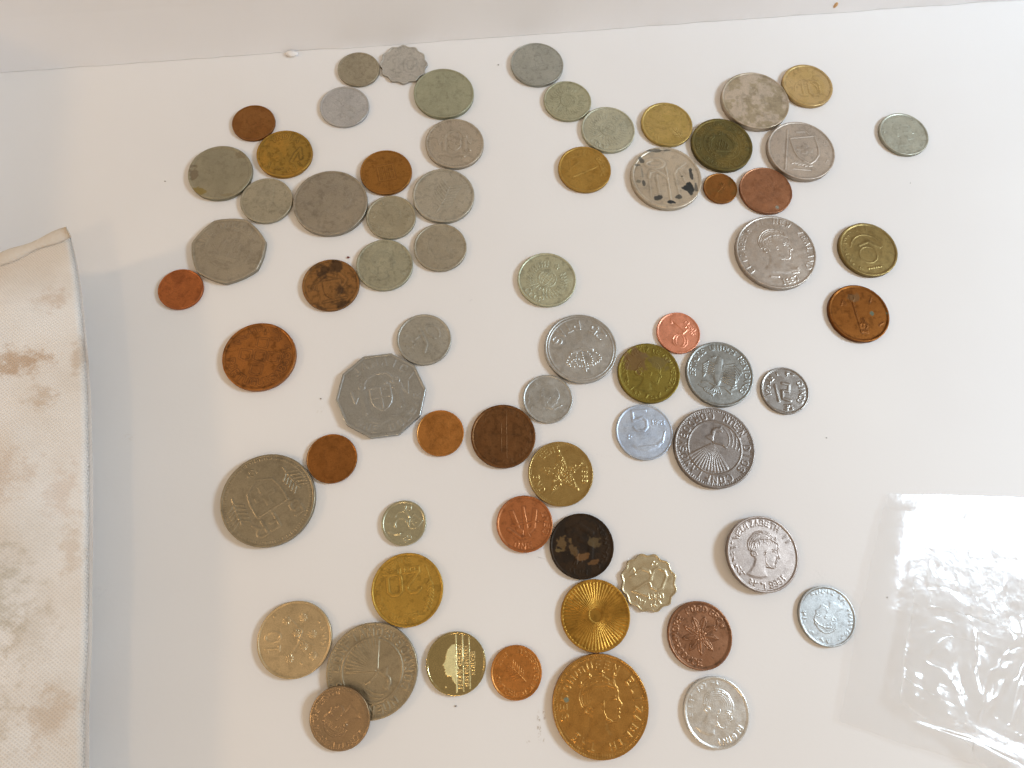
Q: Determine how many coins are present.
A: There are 67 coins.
